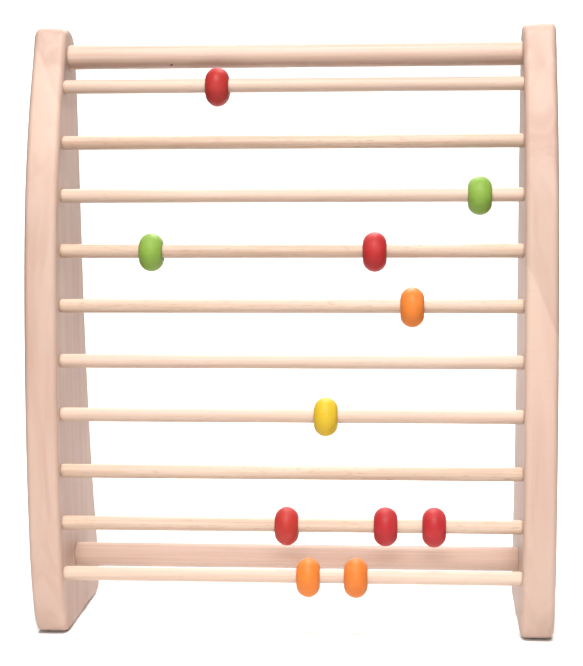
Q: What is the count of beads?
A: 11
